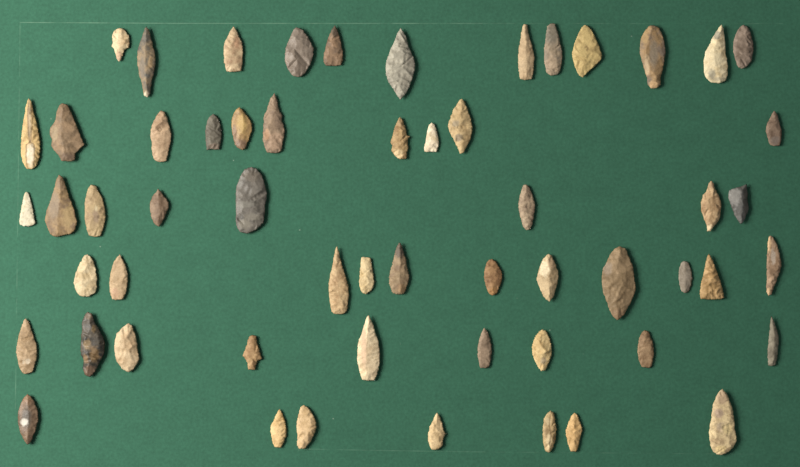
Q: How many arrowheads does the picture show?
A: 57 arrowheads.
